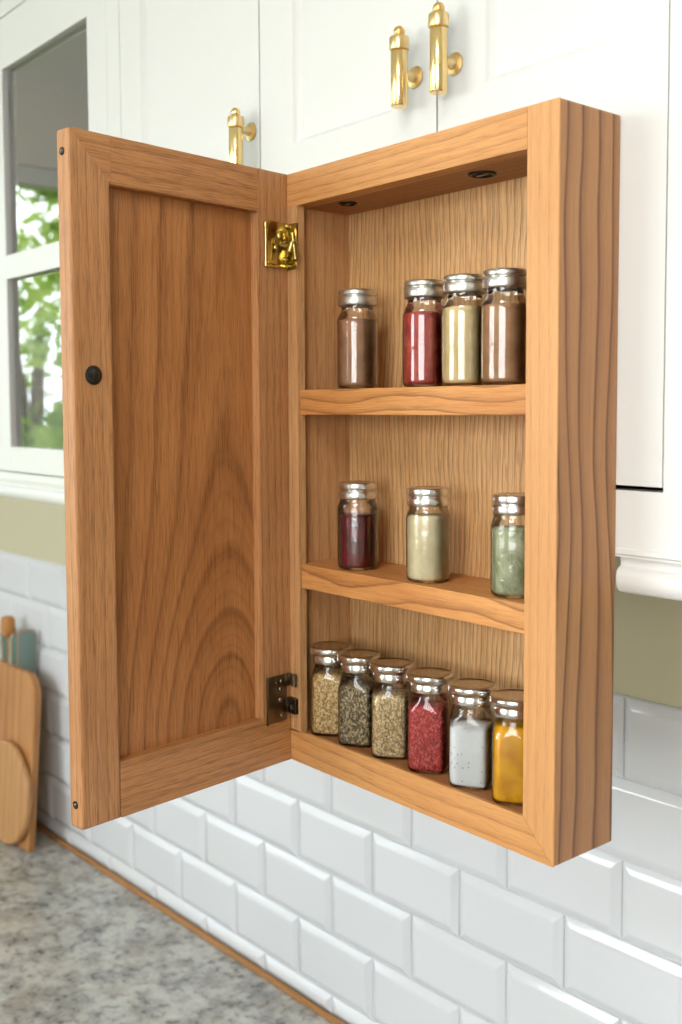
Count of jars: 13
